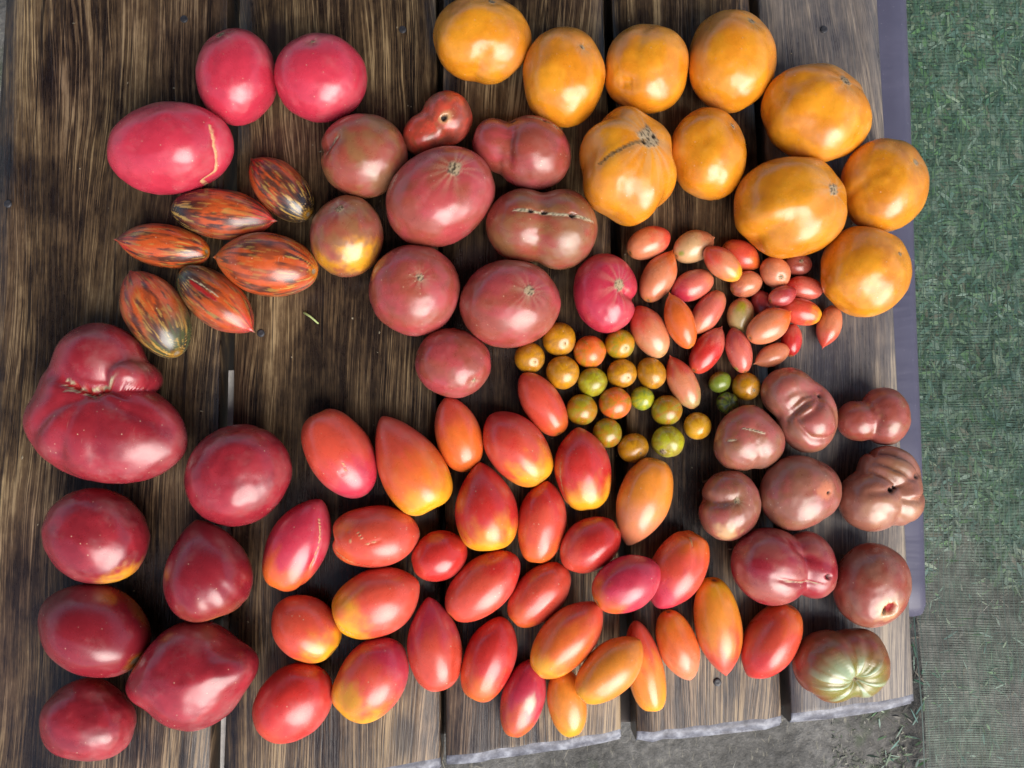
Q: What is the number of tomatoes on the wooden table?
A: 119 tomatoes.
